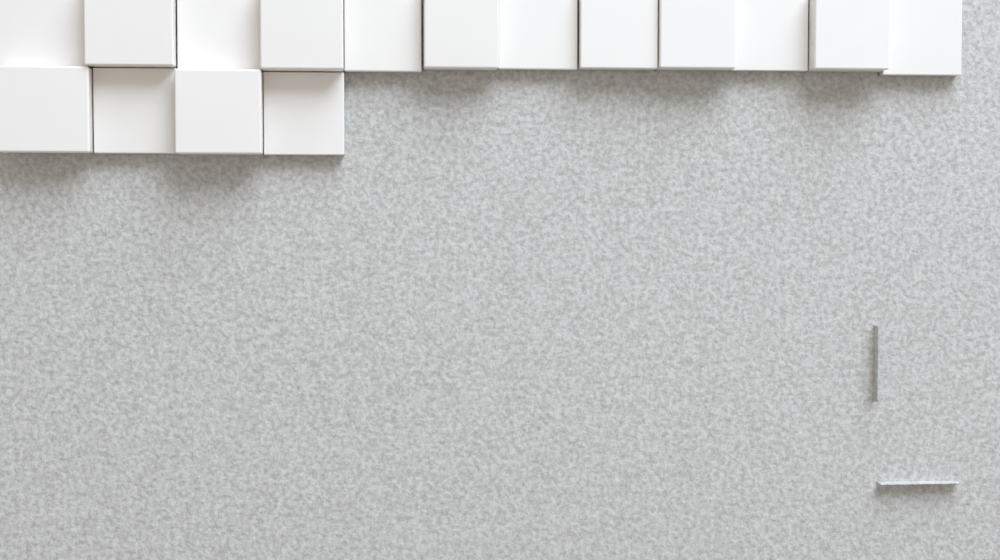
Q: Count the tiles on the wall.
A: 16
